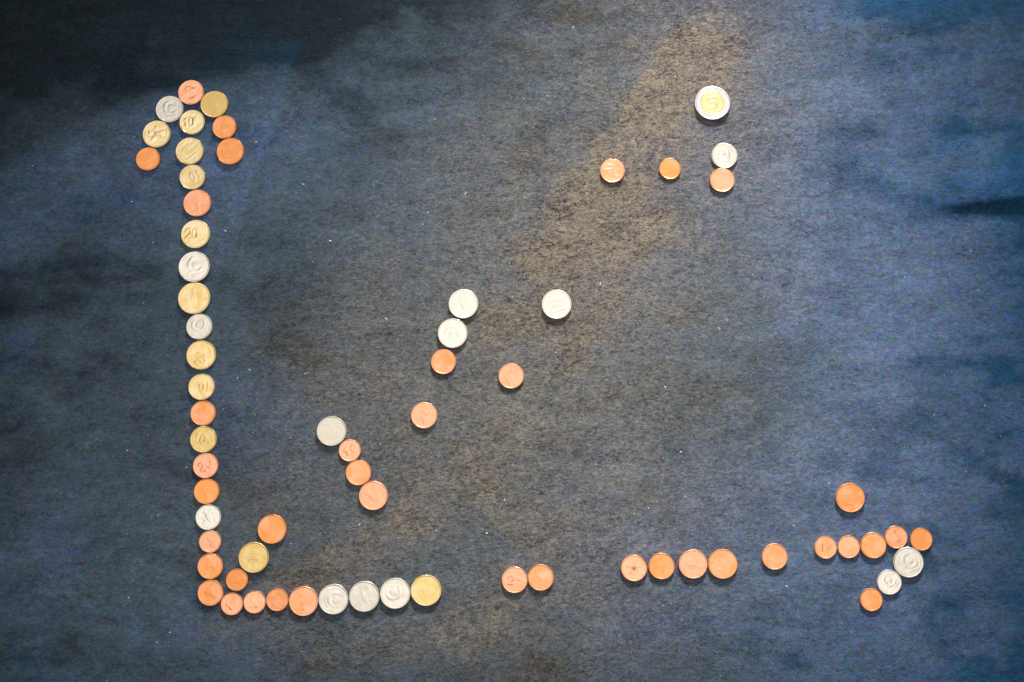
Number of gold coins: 12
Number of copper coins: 40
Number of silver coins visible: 14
